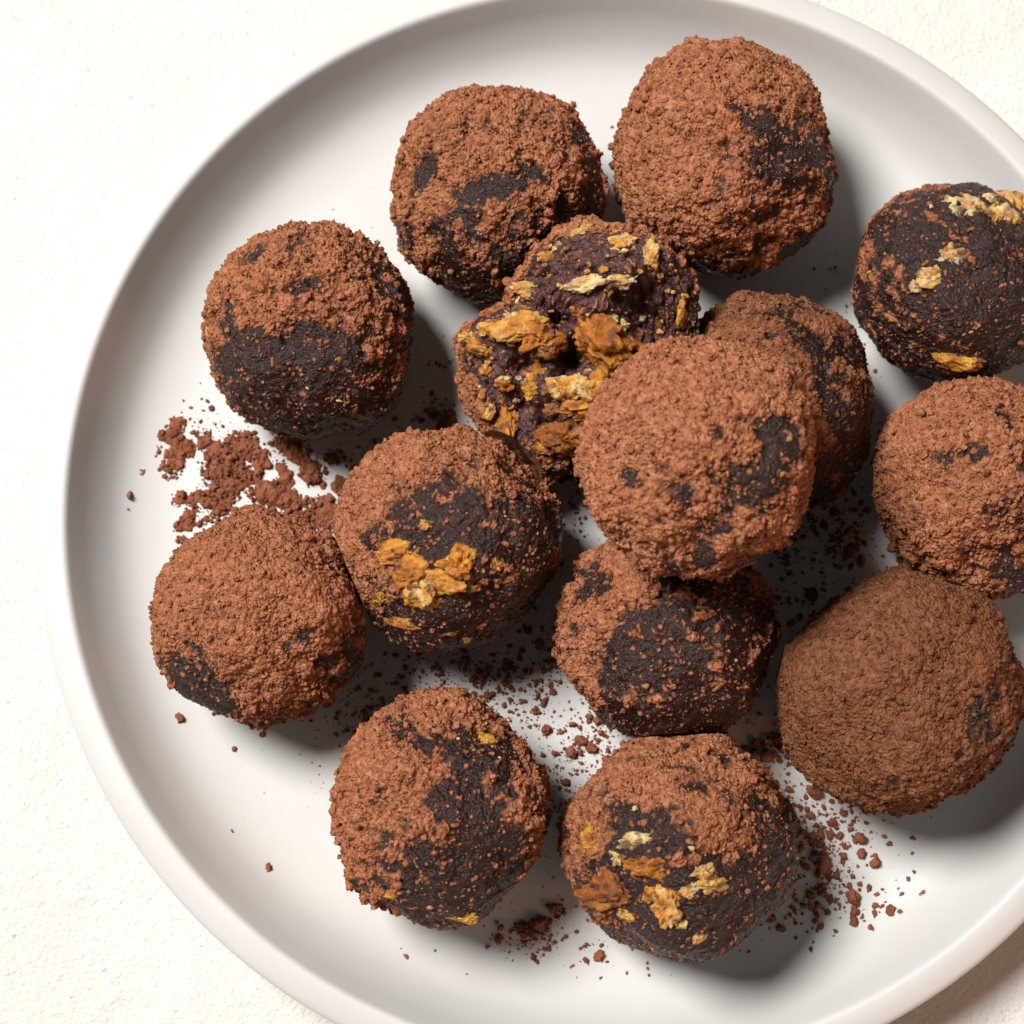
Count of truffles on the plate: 14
